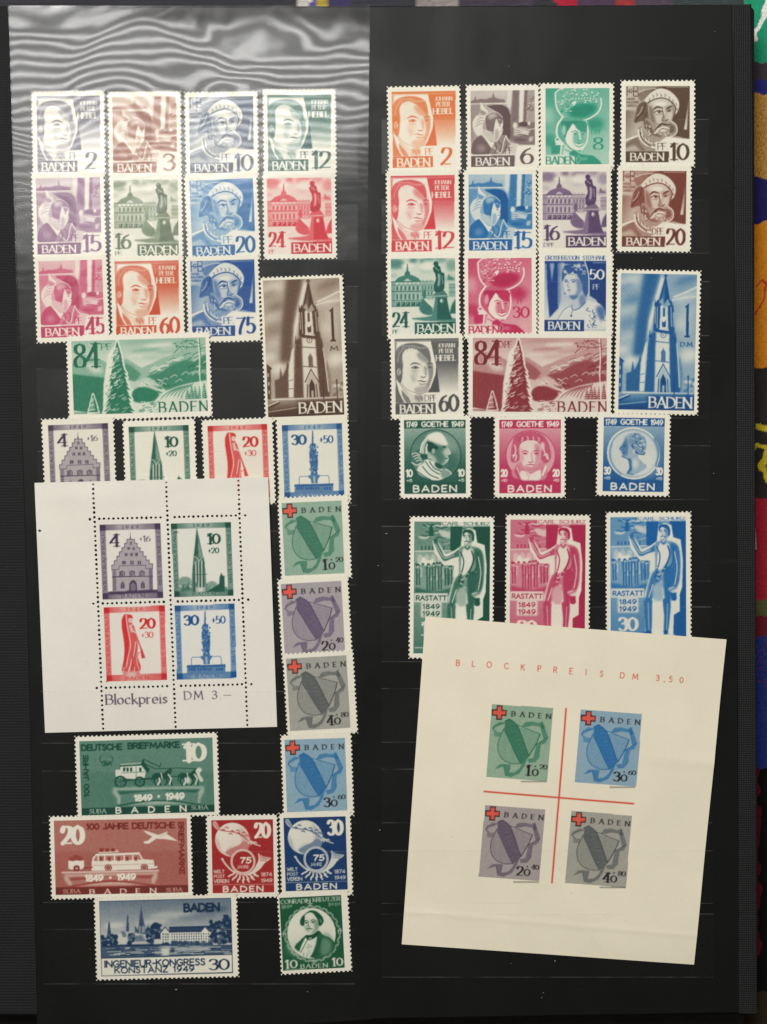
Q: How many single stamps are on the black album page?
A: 47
